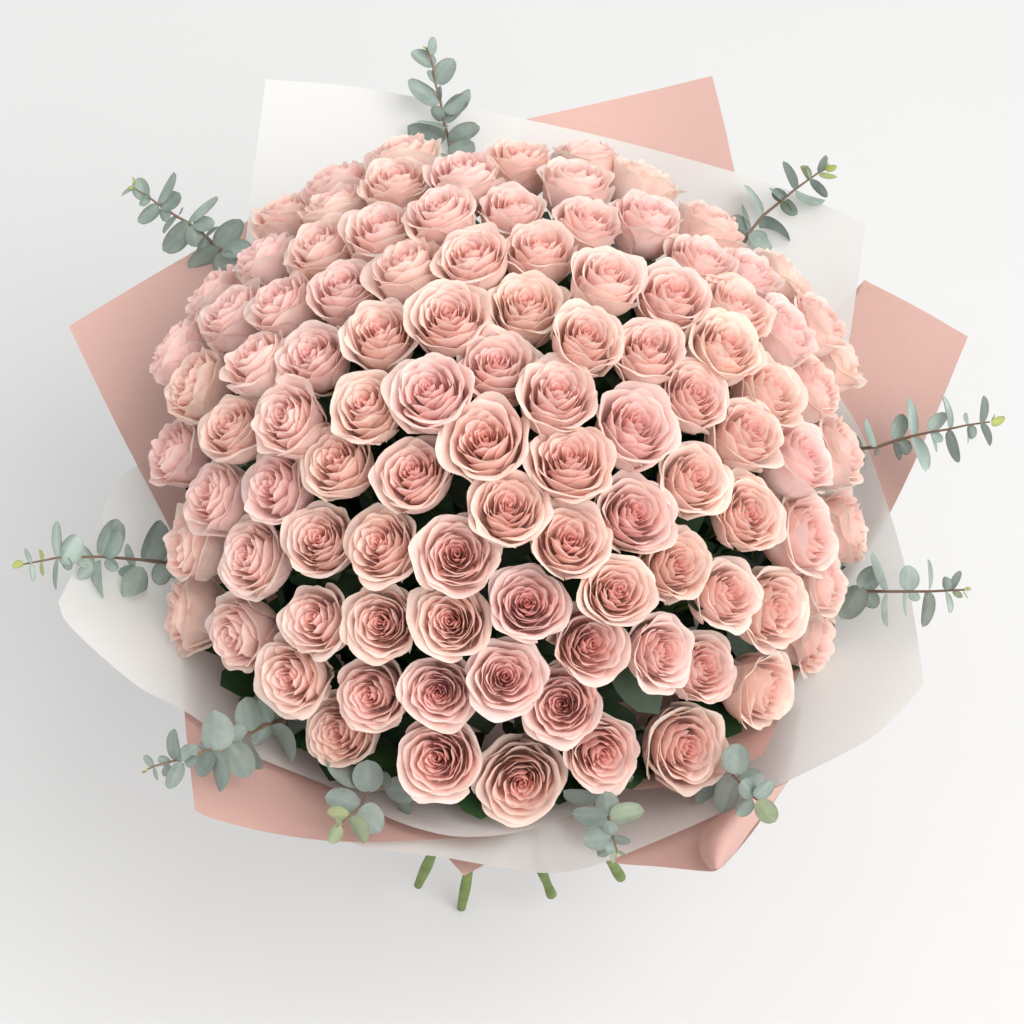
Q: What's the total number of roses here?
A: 102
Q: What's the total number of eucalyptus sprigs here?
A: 10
